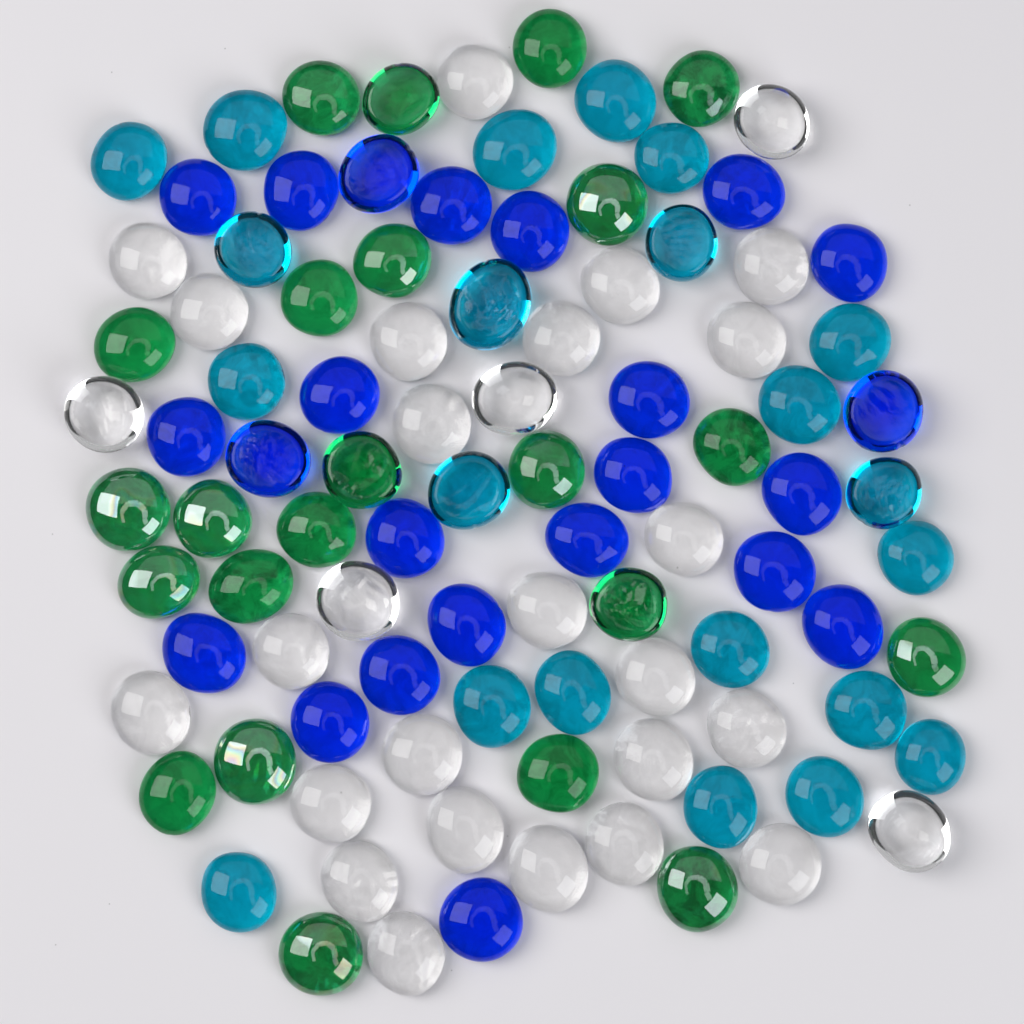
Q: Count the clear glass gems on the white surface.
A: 29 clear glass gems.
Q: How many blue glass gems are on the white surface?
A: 23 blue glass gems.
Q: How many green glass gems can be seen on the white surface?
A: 23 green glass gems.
